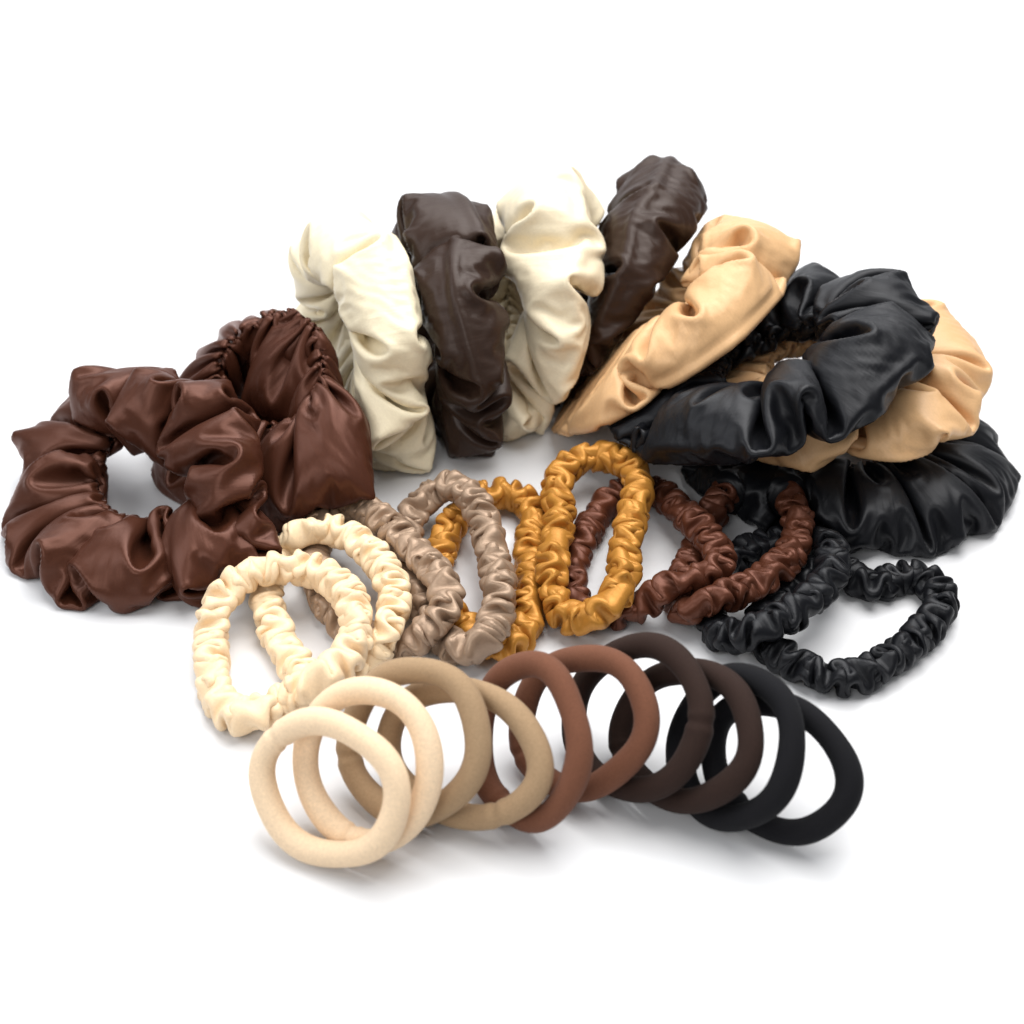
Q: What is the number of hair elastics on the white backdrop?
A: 10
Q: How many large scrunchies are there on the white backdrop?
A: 10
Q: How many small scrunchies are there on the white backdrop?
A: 10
